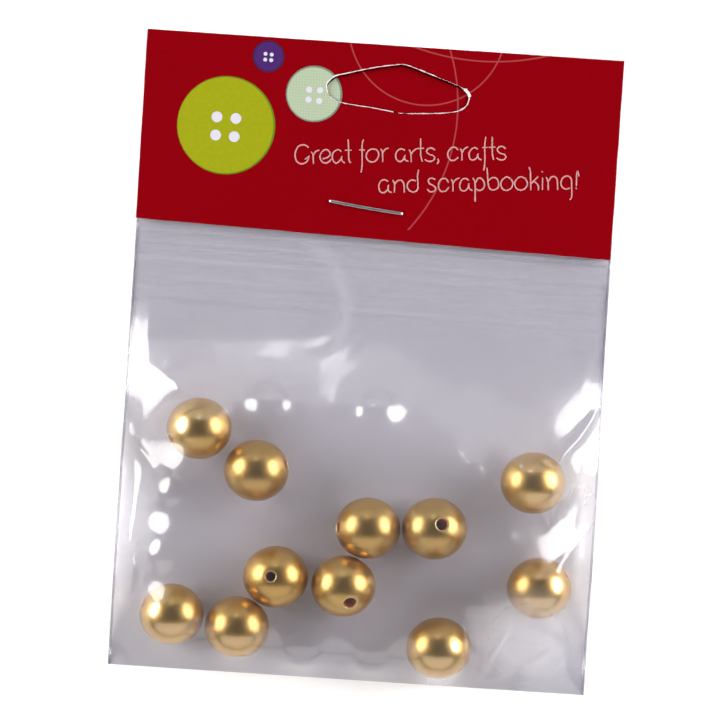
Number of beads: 11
